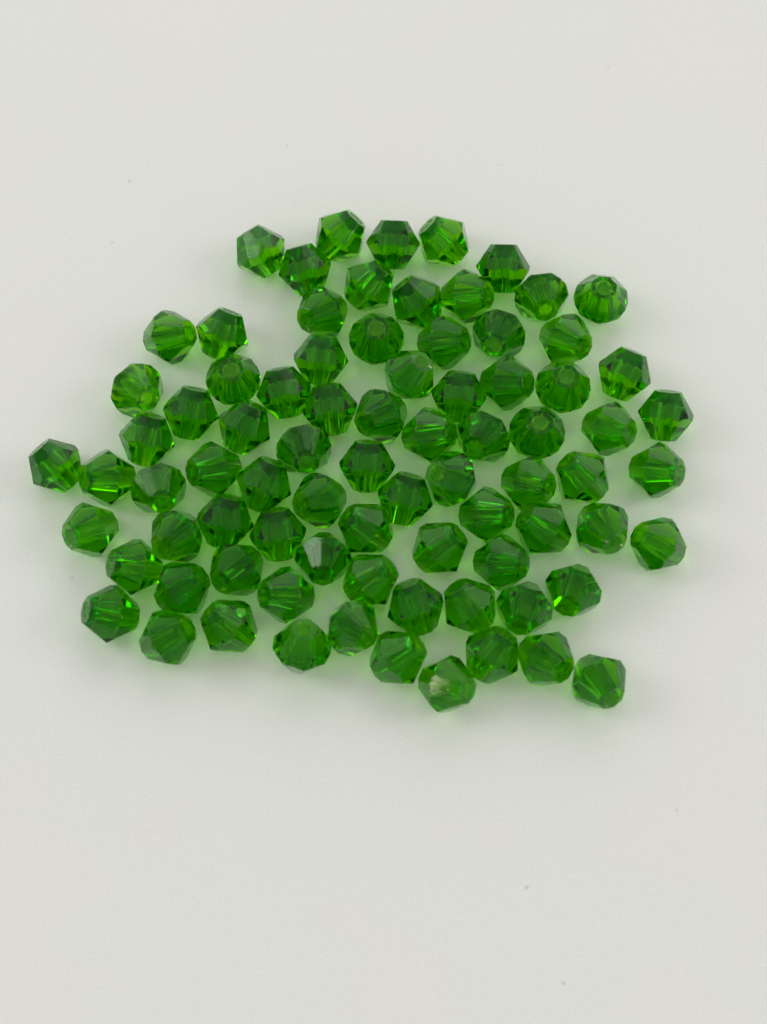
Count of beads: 81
